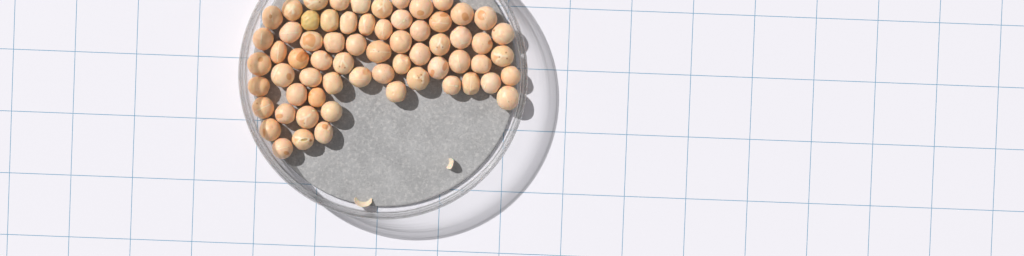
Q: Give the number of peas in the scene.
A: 64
